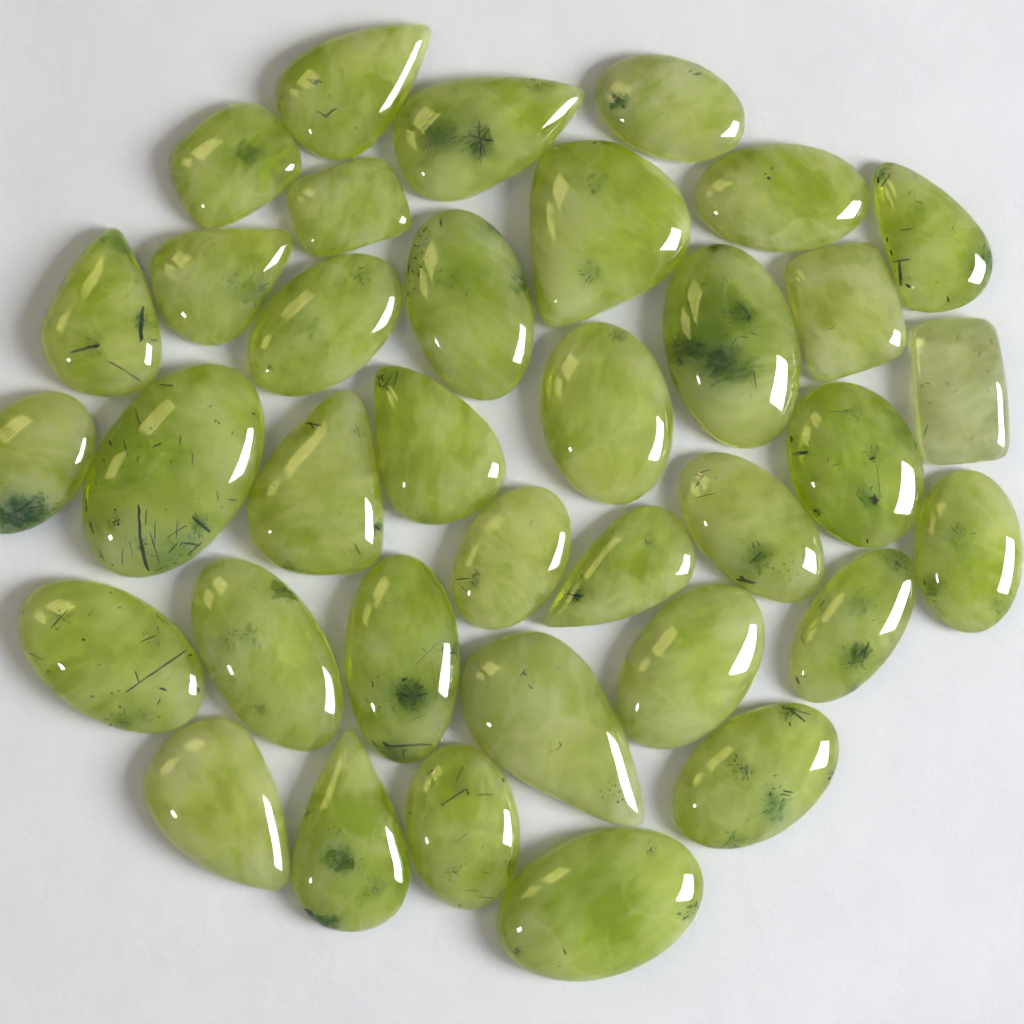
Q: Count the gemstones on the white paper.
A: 36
